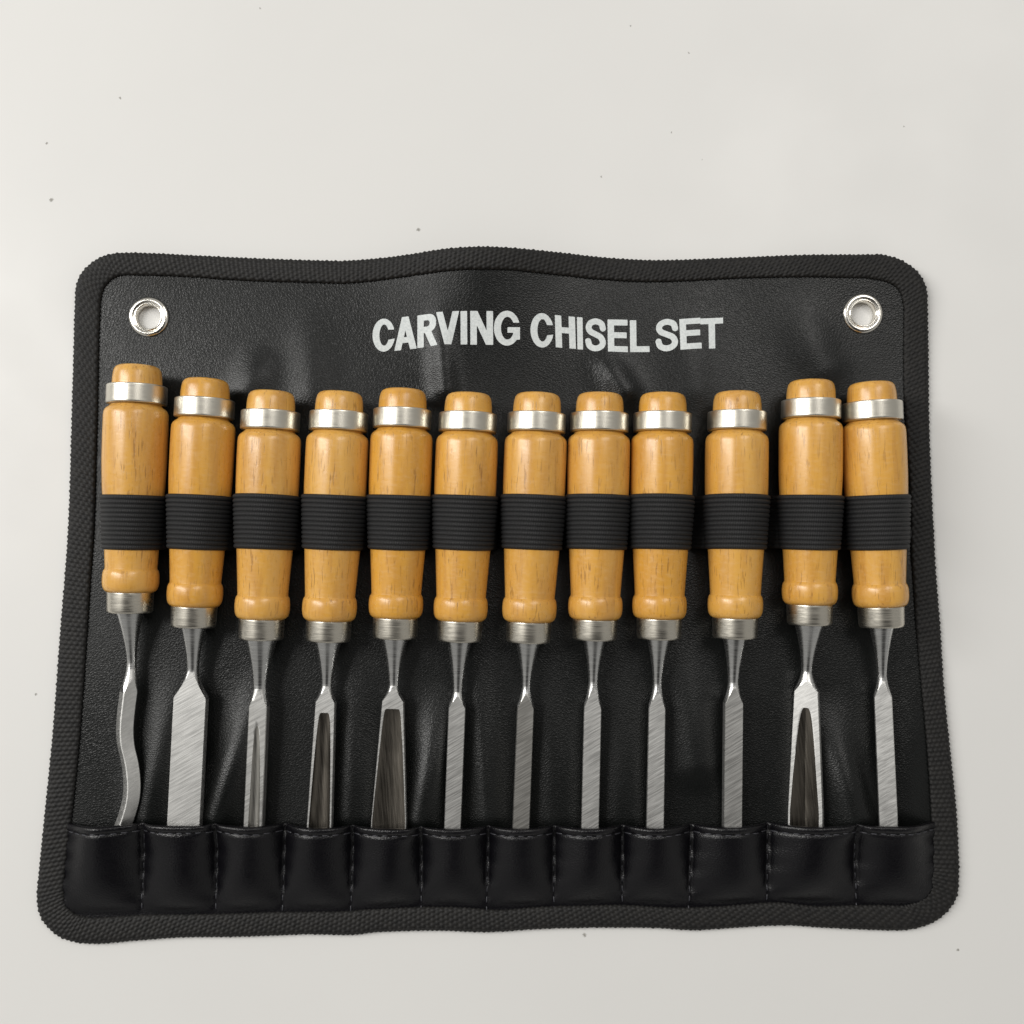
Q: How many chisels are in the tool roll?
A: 12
